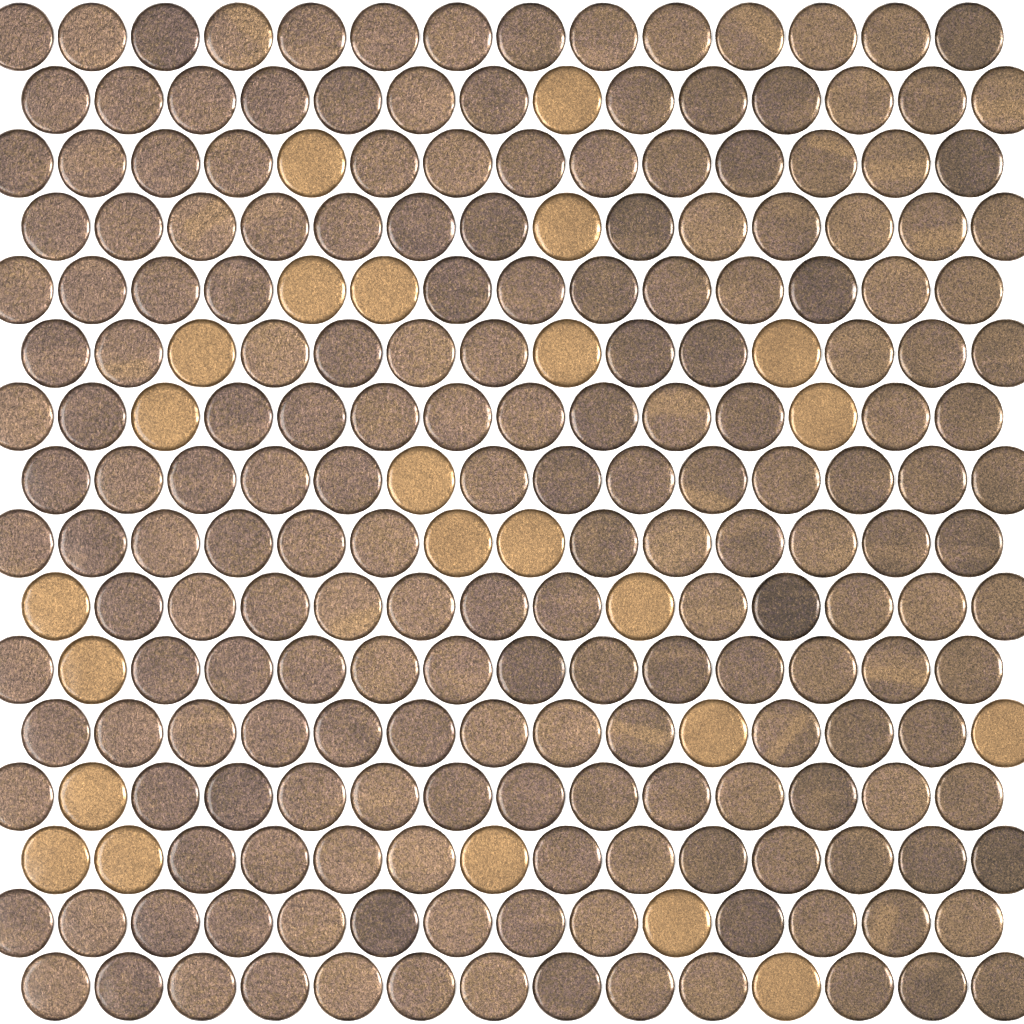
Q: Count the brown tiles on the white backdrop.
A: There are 200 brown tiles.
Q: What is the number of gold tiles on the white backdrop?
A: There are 24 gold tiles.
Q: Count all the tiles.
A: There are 224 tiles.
